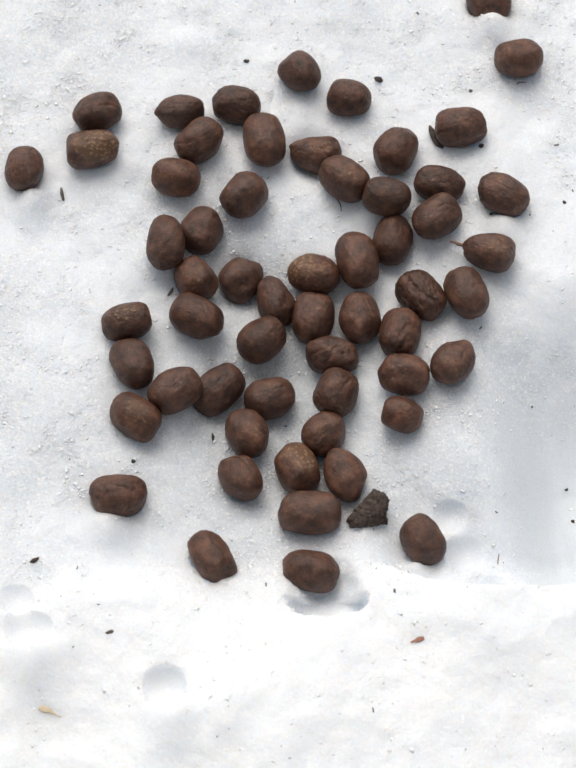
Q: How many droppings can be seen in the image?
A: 58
